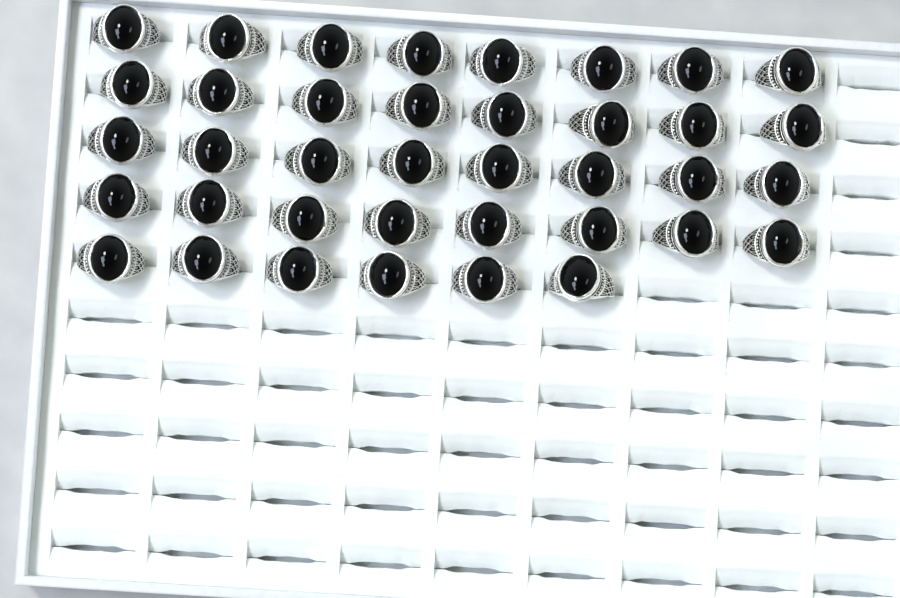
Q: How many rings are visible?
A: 38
